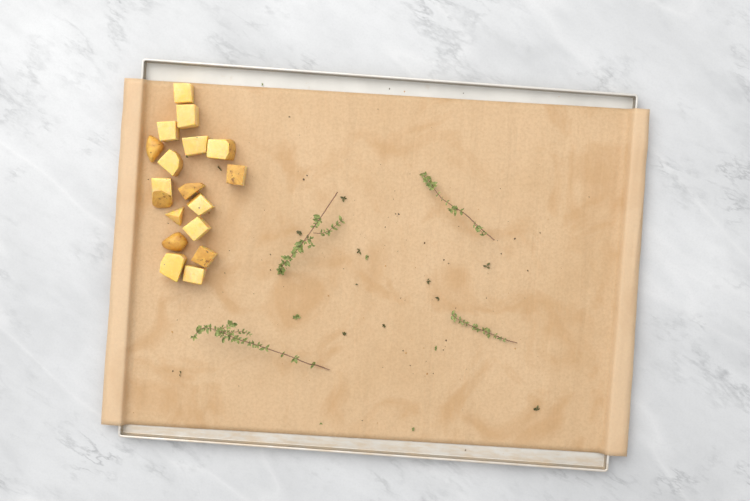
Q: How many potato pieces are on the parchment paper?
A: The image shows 17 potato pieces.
